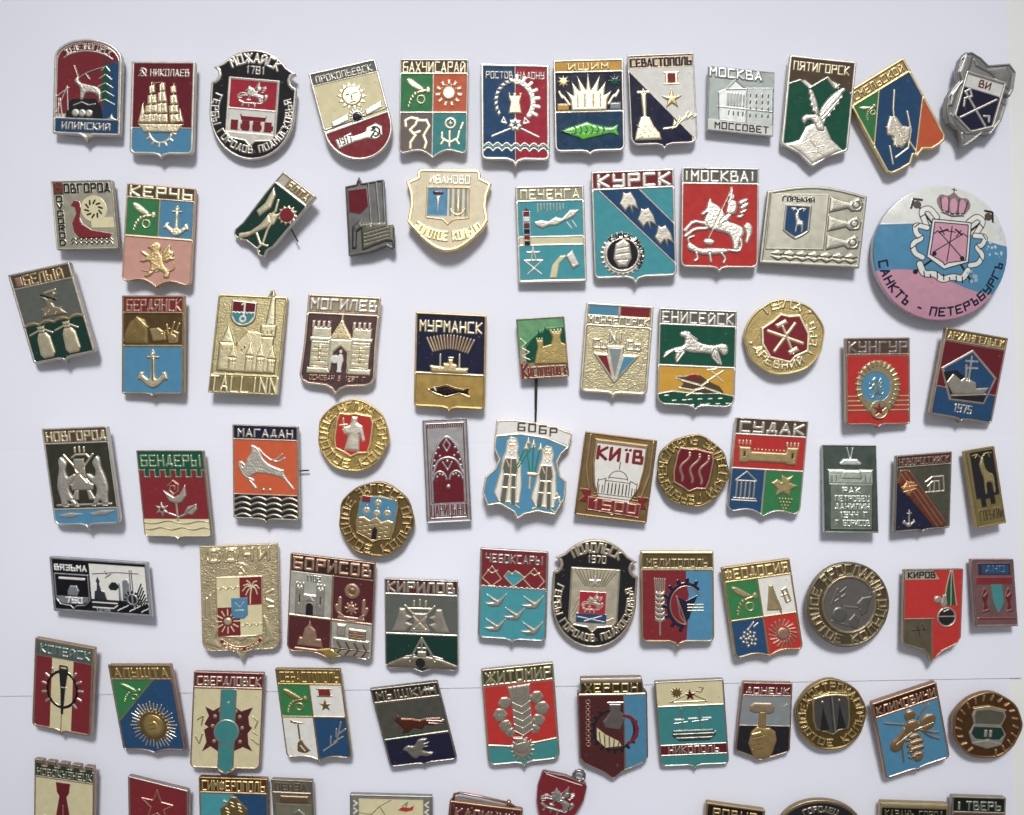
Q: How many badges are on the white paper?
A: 80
